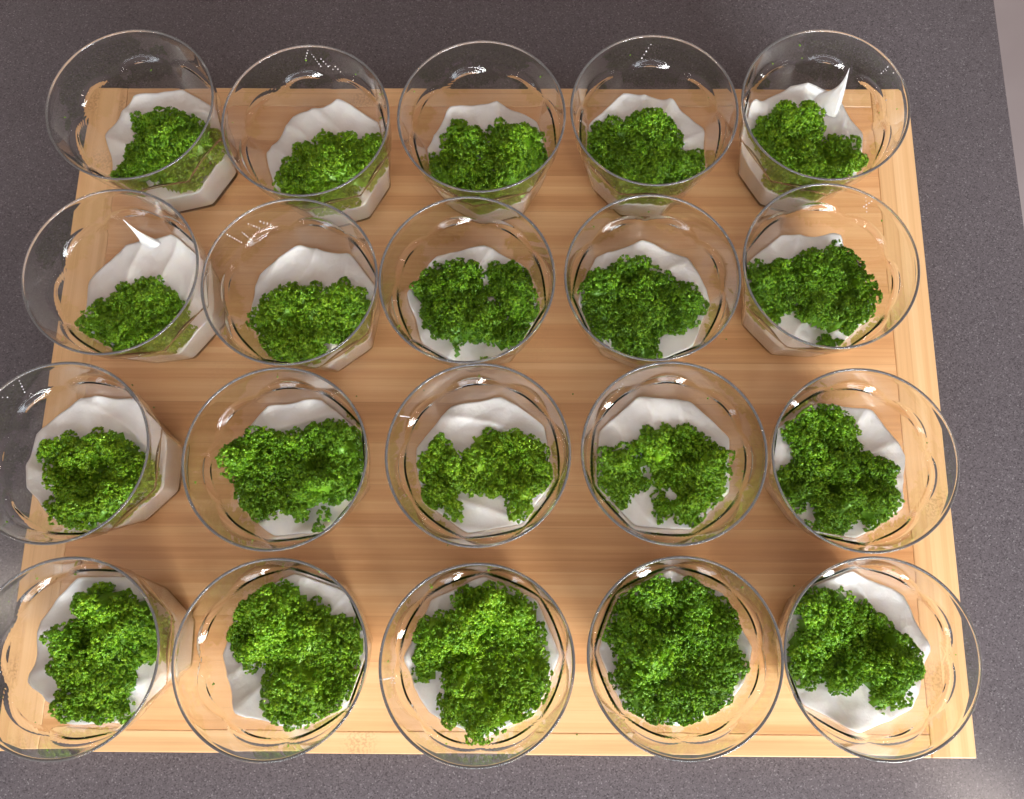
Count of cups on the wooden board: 20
